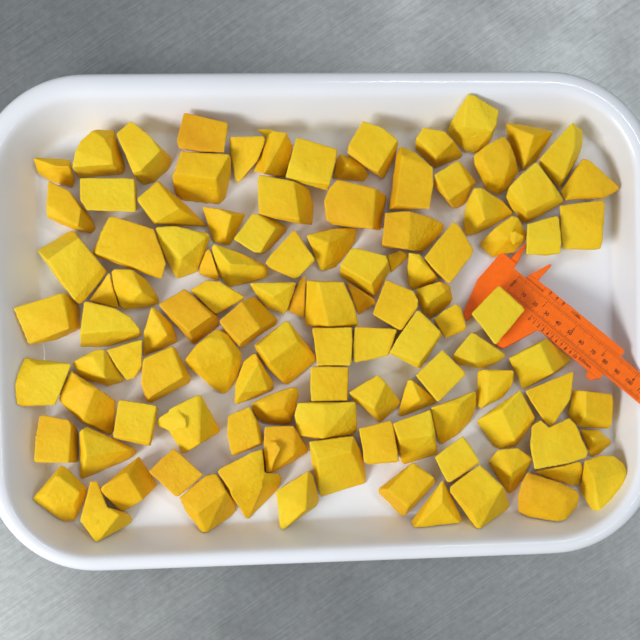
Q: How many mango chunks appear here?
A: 108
